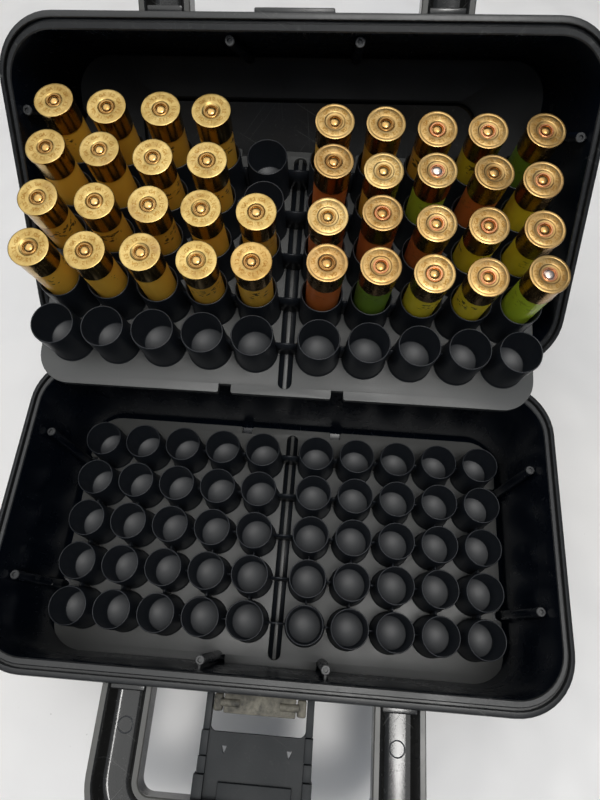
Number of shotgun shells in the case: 38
